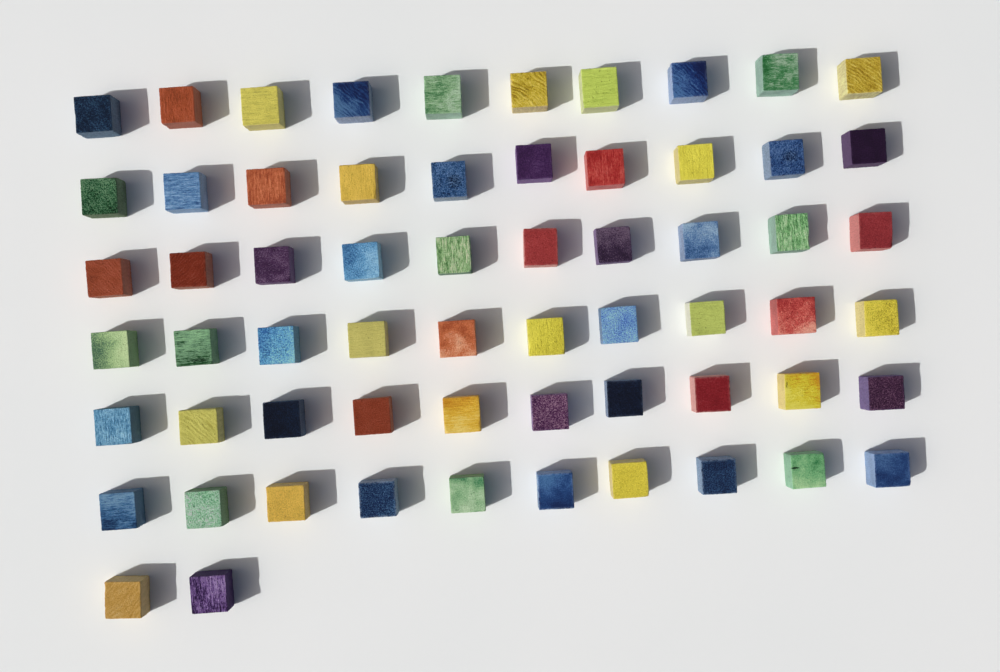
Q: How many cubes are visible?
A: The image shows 62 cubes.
